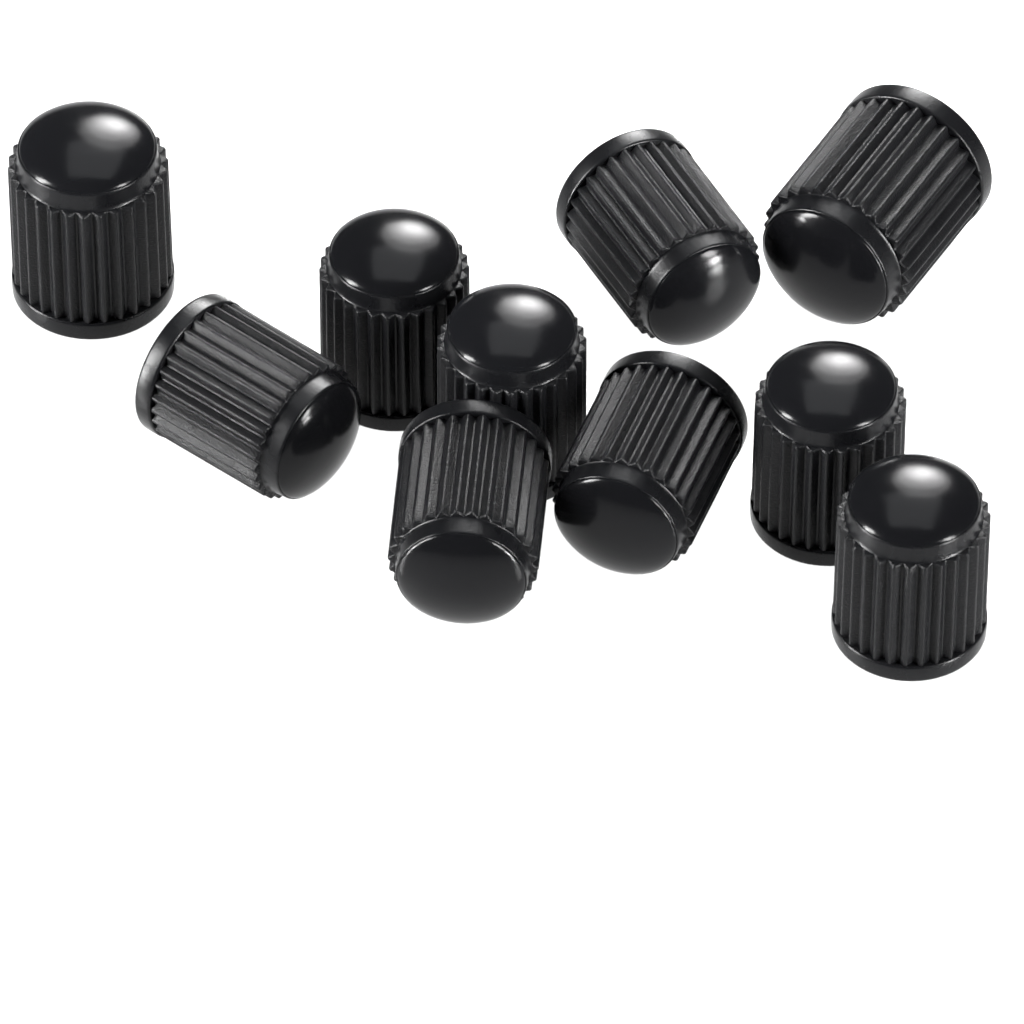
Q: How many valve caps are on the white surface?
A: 10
